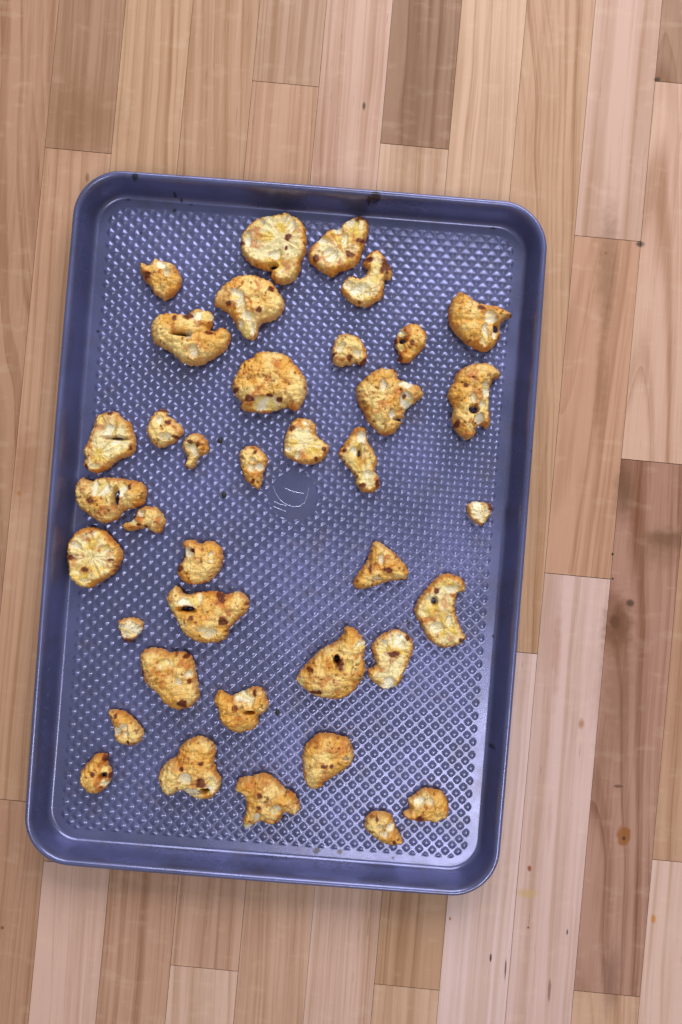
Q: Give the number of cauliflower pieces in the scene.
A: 38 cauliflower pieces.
